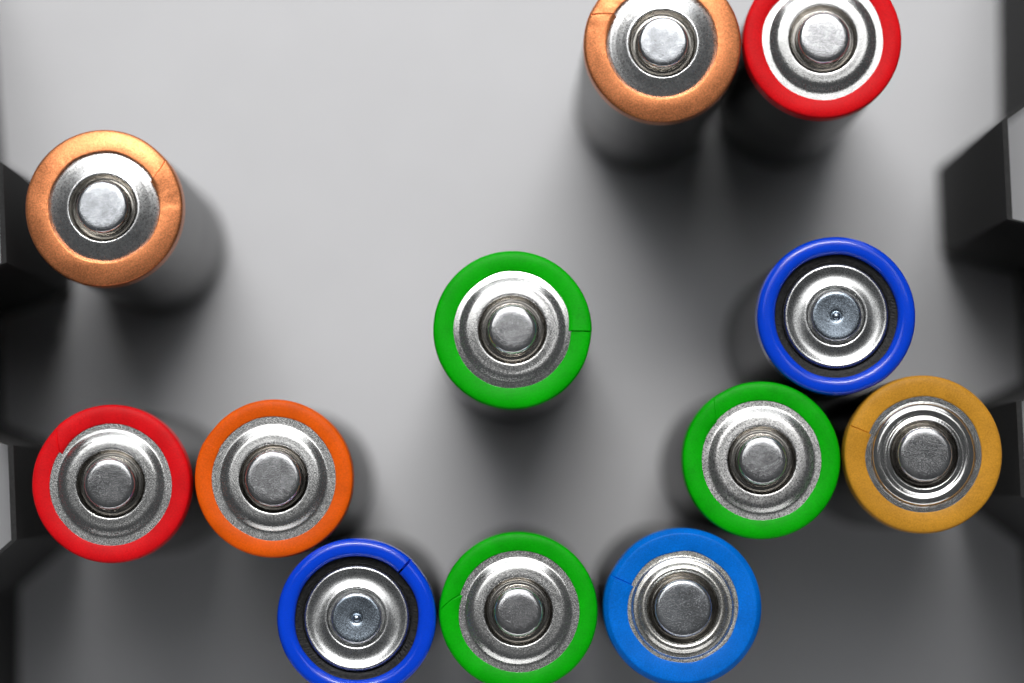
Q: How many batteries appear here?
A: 12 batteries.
